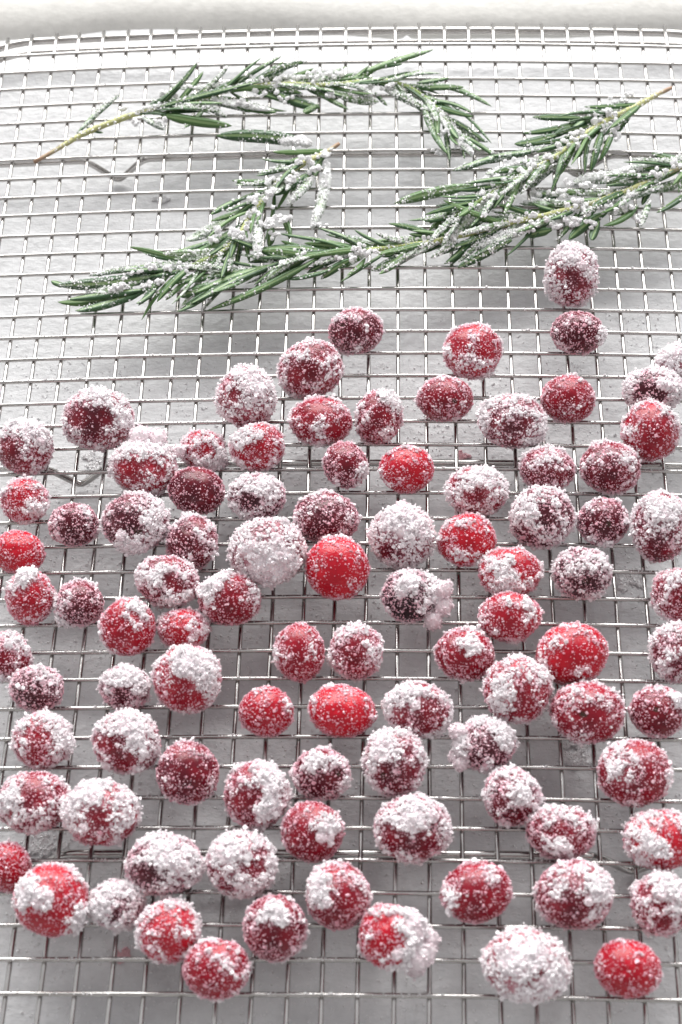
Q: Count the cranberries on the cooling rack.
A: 95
